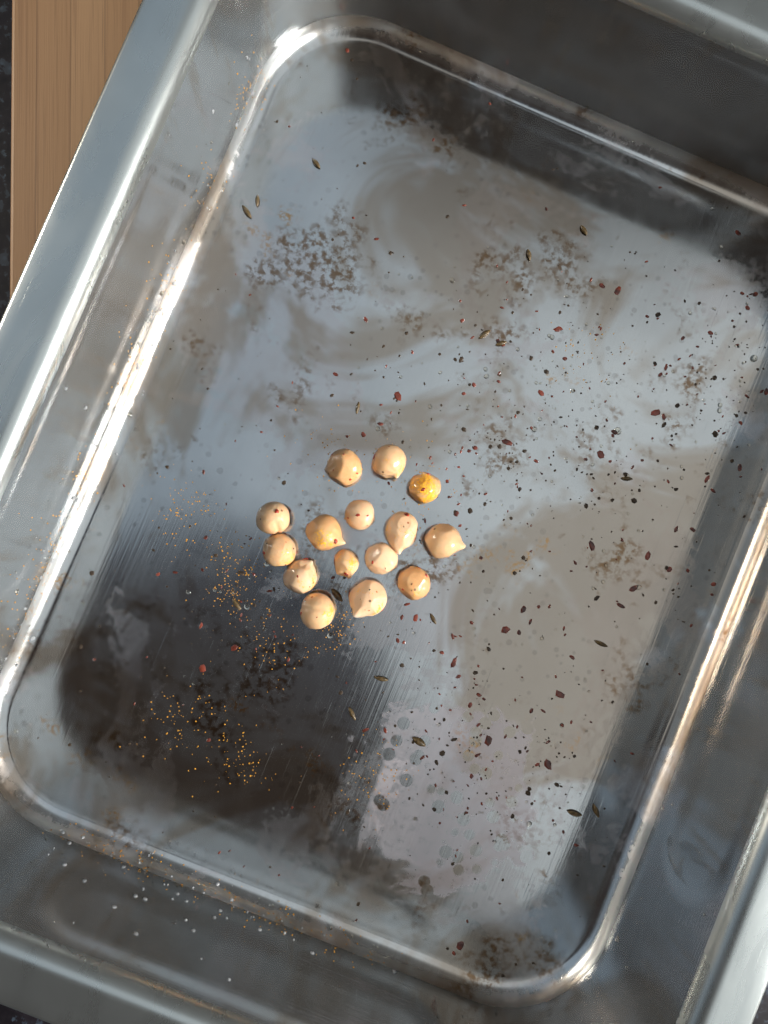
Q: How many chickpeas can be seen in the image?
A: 15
